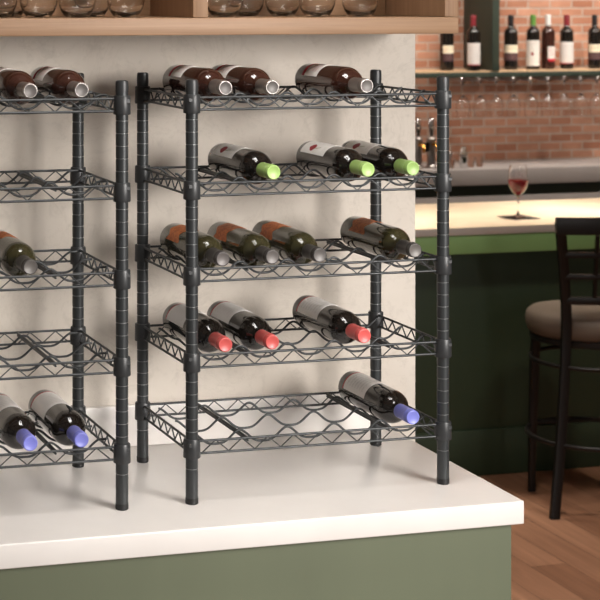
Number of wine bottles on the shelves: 26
